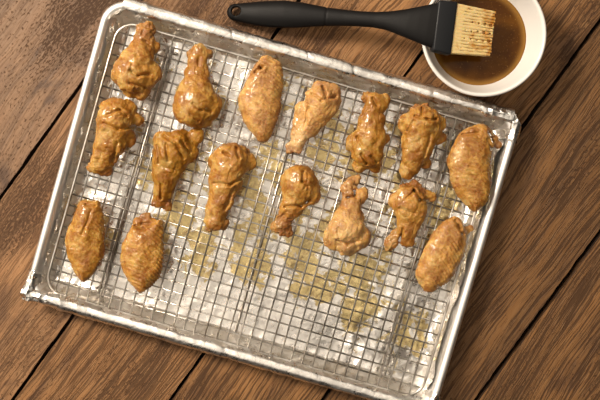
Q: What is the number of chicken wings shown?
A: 16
